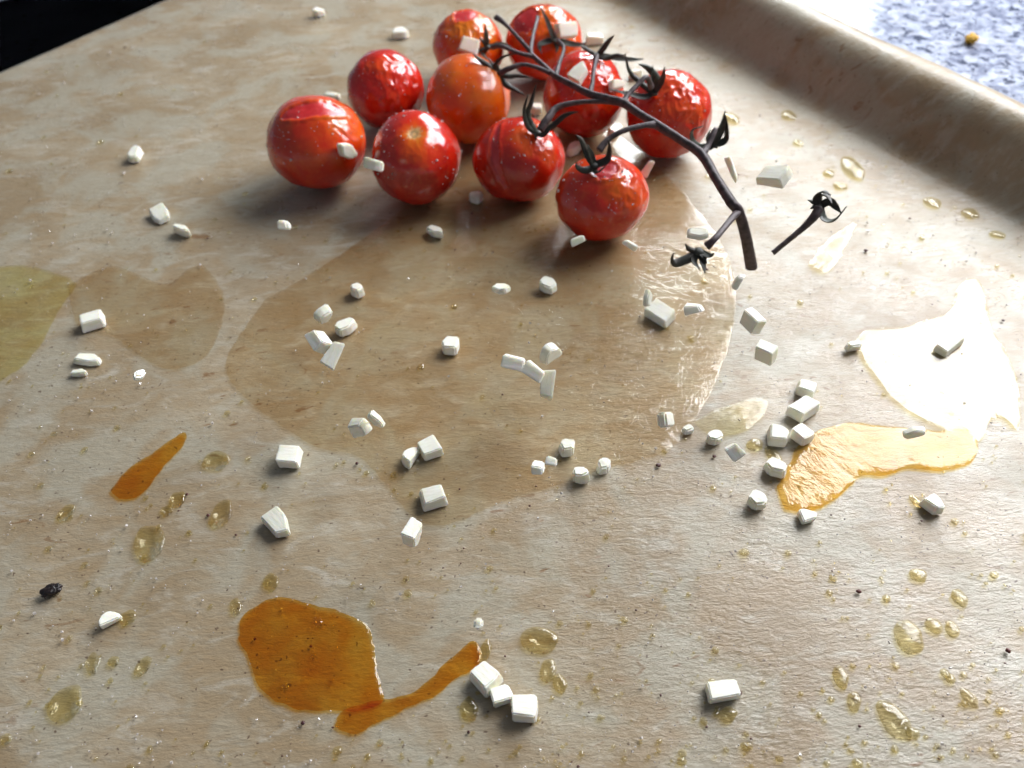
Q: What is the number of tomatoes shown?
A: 10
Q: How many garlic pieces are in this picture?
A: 82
